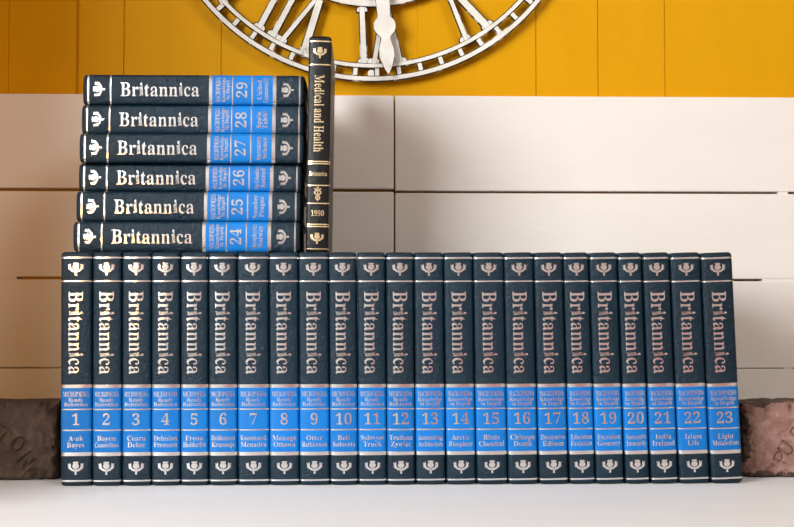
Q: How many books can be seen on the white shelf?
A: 30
